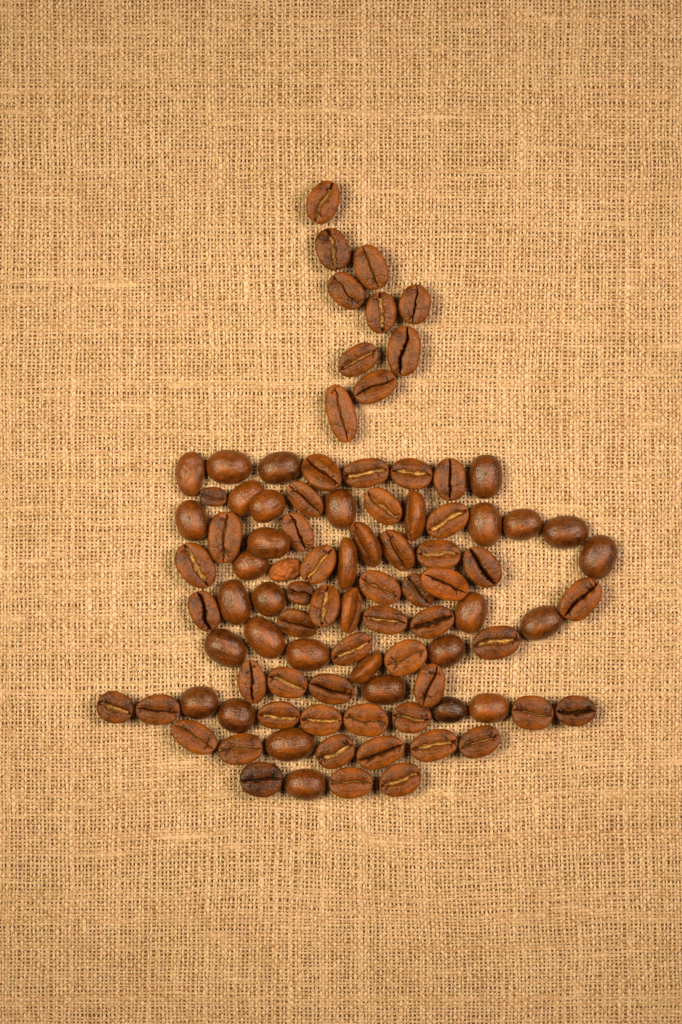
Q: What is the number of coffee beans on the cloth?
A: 94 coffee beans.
